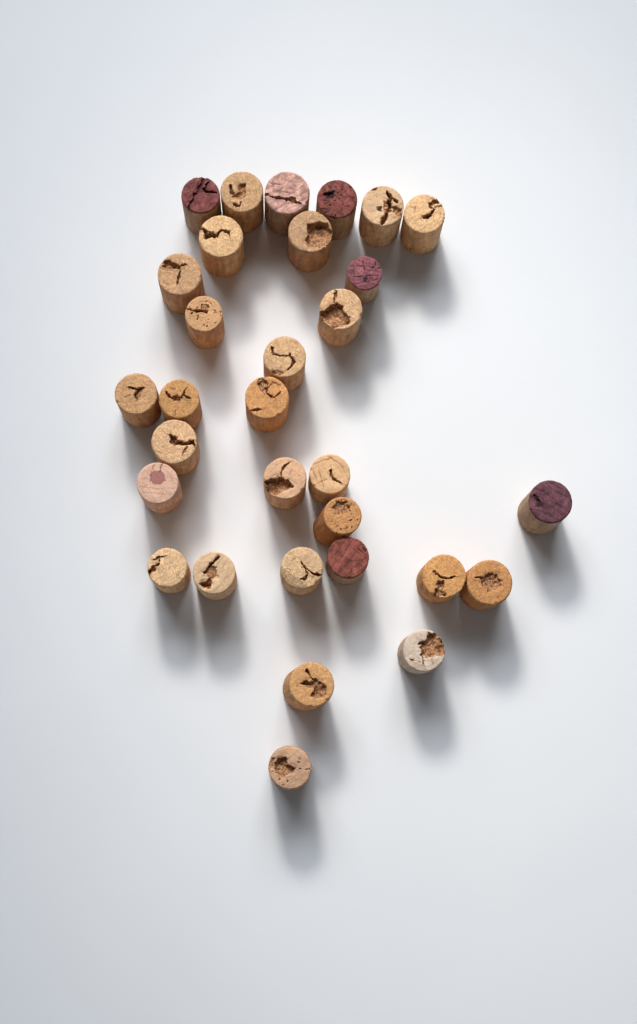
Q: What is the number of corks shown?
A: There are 31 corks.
